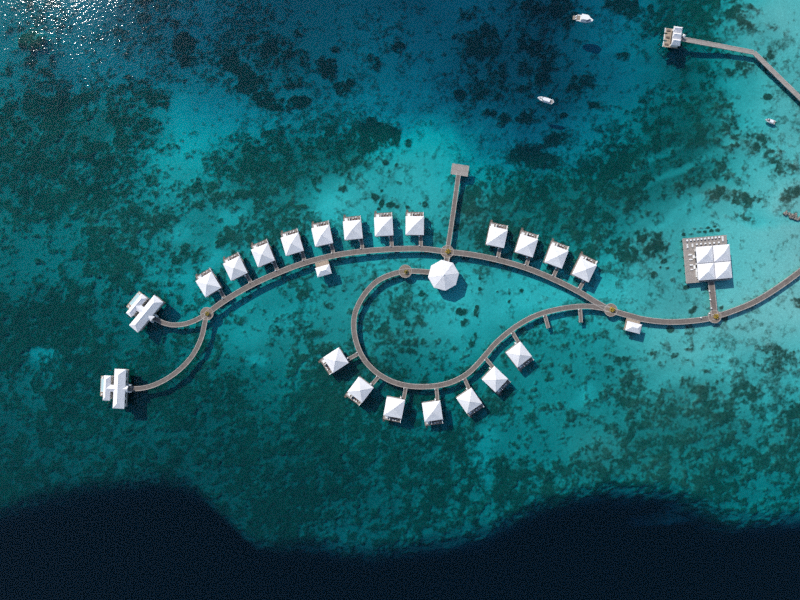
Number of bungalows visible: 19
